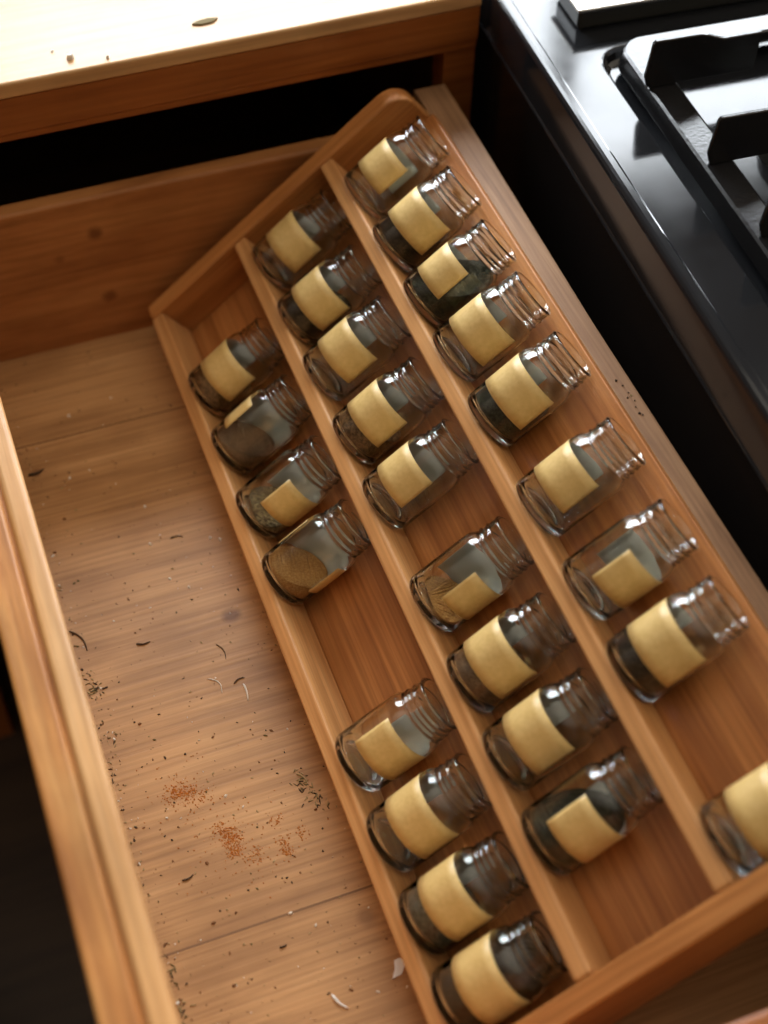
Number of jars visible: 26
